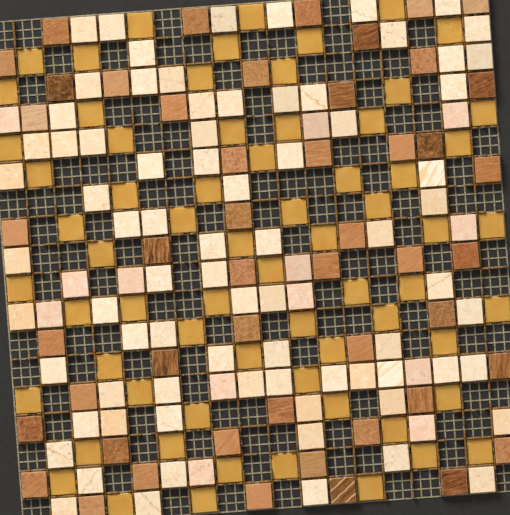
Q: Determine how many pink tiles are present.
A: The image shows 13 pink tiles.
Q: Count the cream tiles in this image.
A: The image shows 77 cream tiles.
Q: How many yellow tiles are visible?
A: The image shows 67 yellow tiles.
